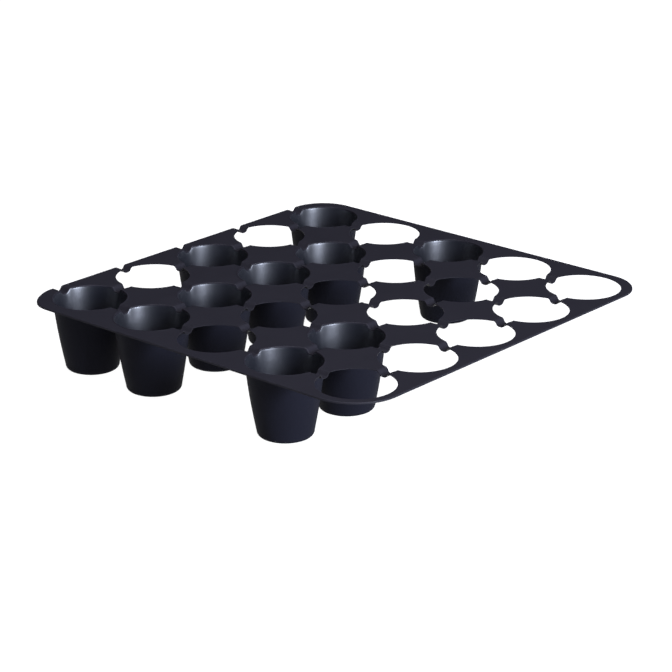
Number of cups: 10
